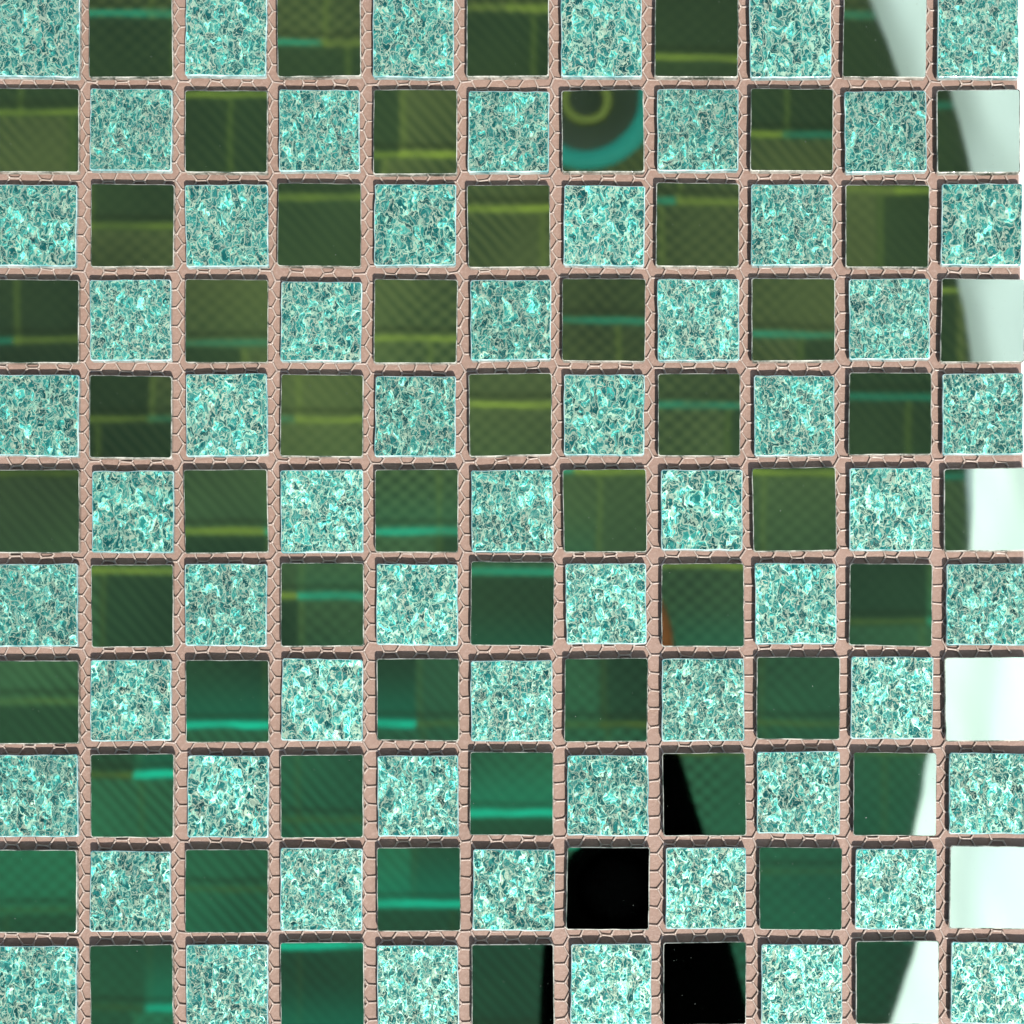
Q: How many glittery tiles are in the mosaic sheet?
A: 61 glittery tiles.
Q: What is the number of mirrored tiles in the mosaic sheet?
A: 60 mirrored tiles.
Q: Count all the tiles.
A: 121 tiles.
